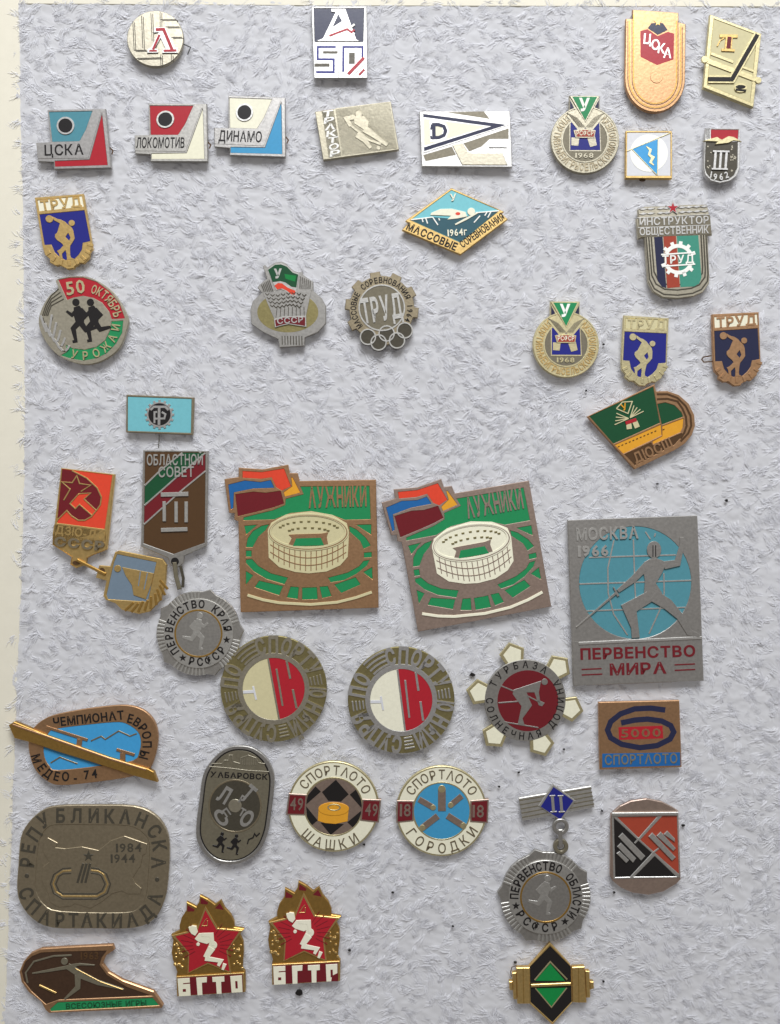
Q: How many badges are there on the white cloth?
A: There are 43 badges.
